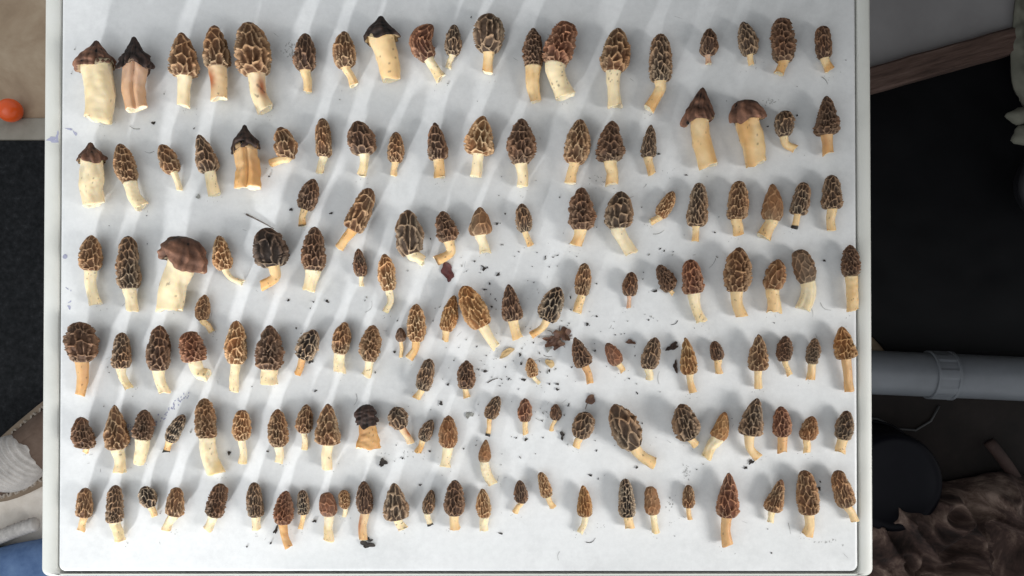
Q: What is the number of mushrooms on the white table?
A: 146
